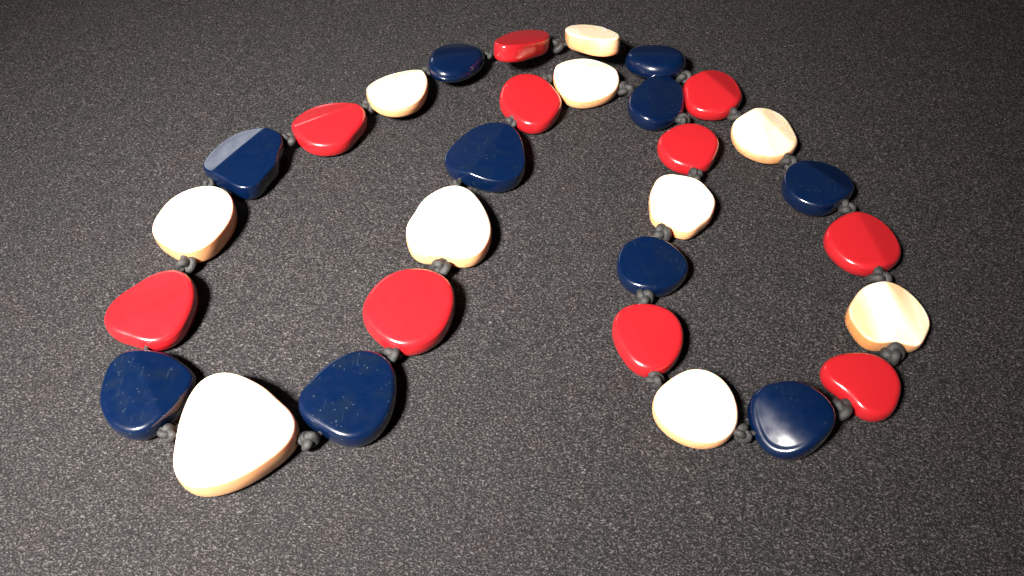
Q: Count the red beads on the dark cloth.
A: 10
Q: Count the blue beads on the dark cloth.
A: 10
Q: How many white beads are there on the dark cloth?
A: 10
